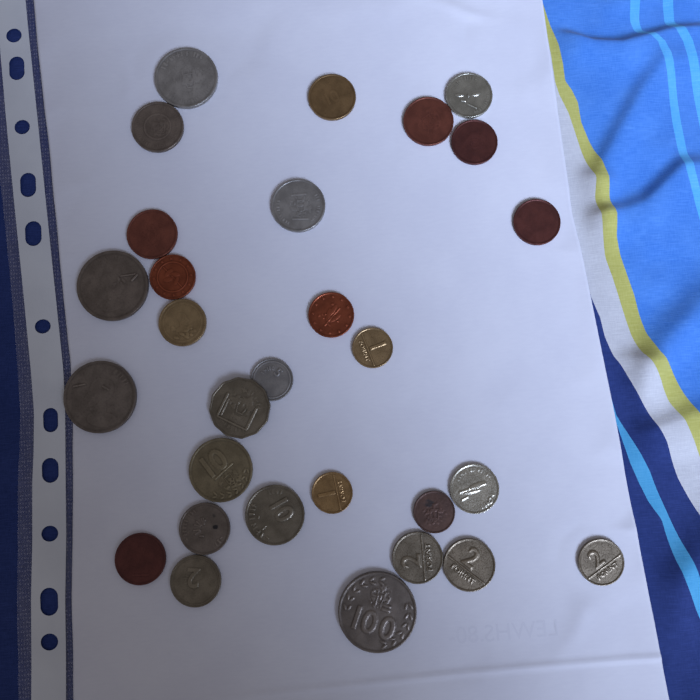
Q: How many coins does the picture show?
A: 29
